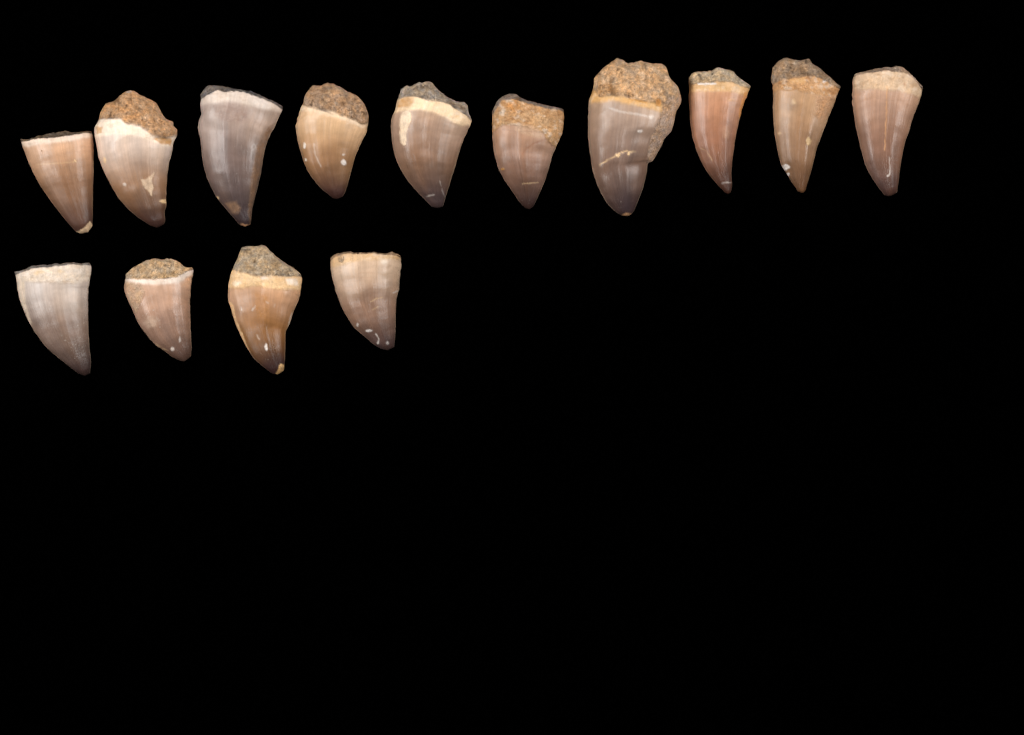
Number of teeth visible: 14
